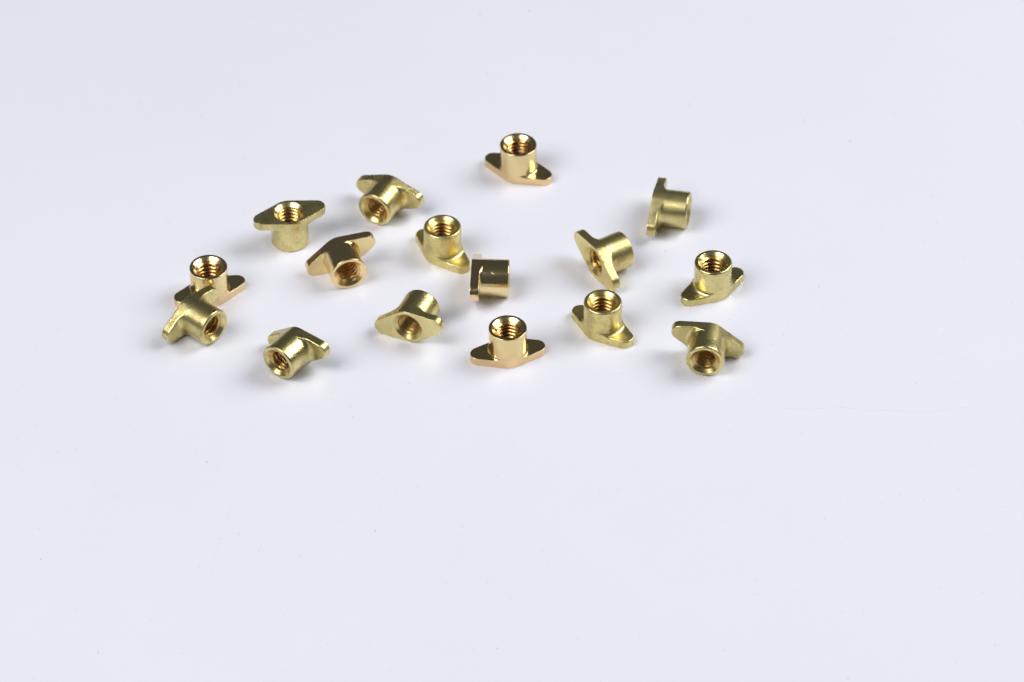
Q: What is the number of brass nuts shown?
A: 16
